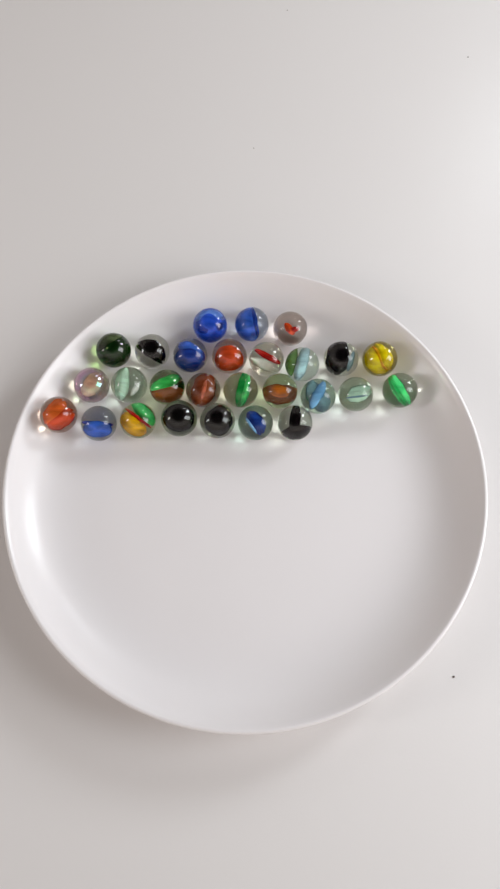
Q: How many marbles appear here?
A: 27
